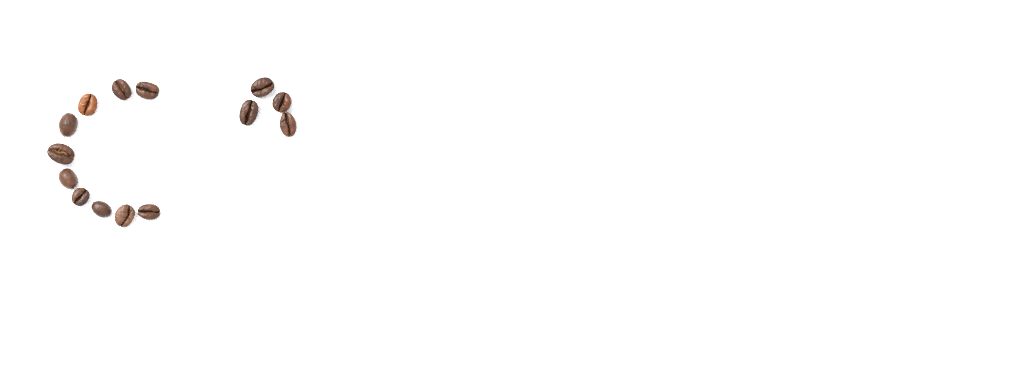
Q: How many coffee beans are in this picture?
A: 14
